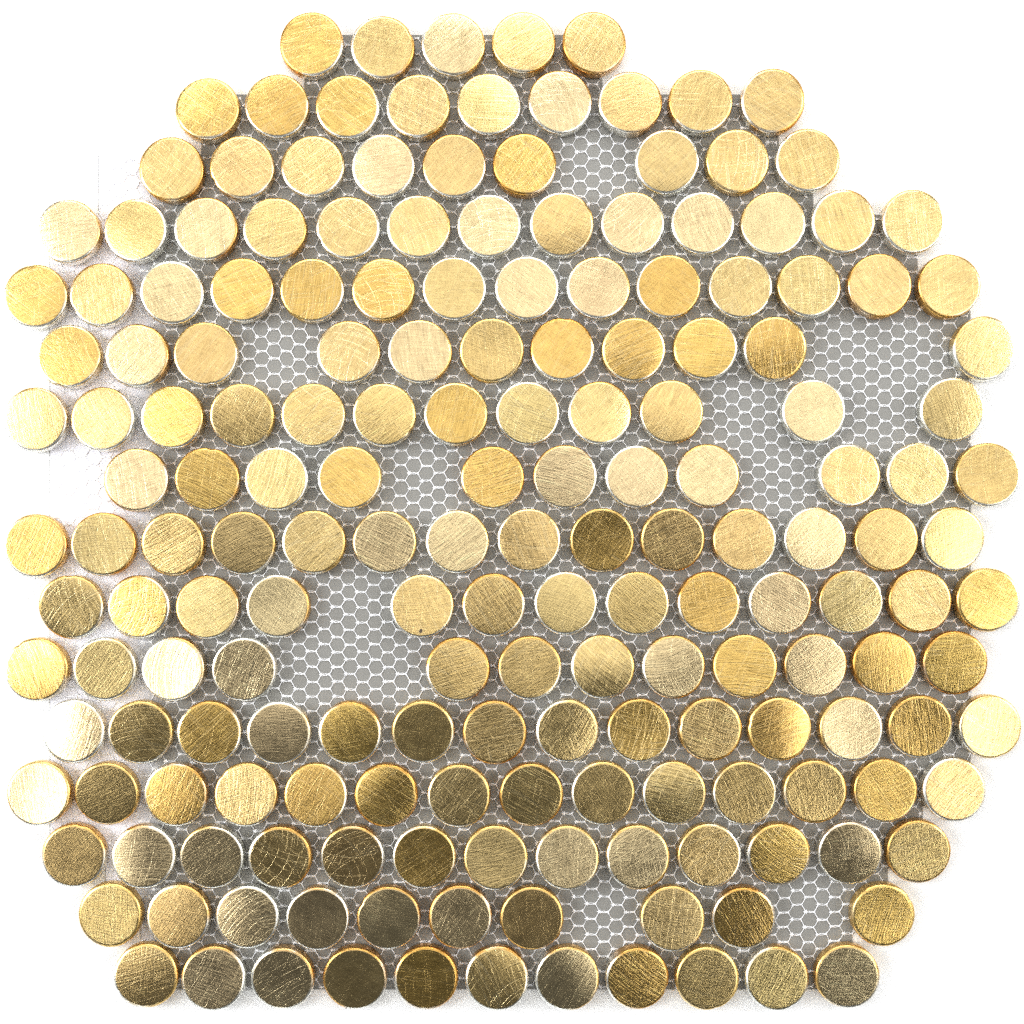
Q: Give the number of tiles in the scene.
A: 185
